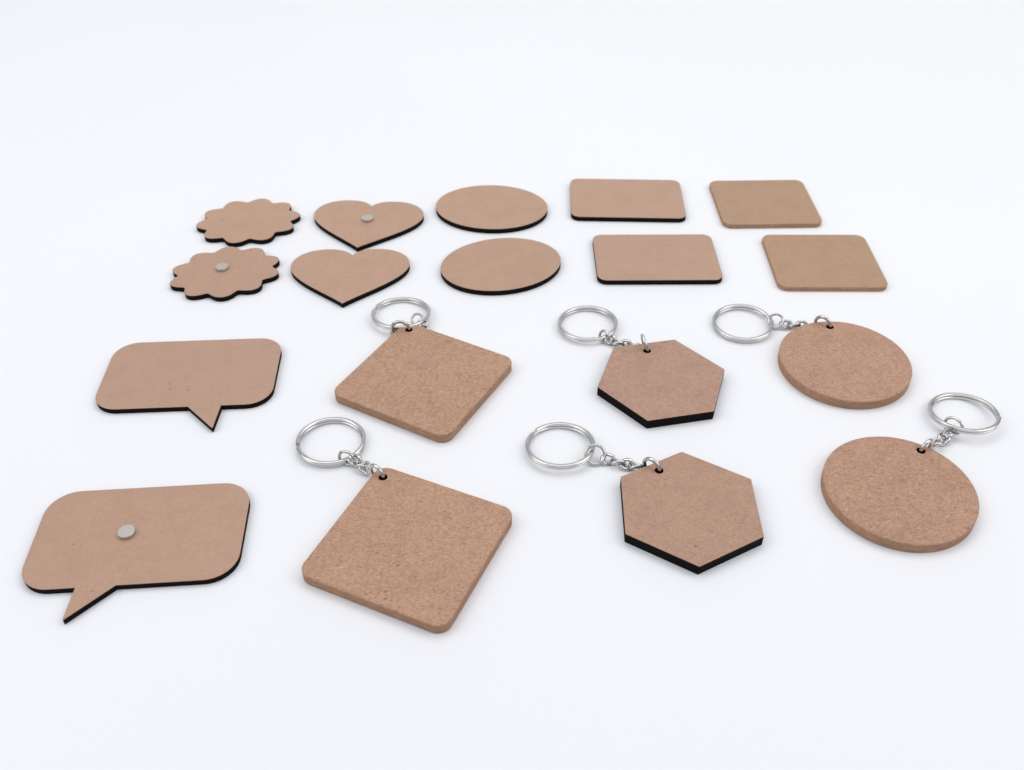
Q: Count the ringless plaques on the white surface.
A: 12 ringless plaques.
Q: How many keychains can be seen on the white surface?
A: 6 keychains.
